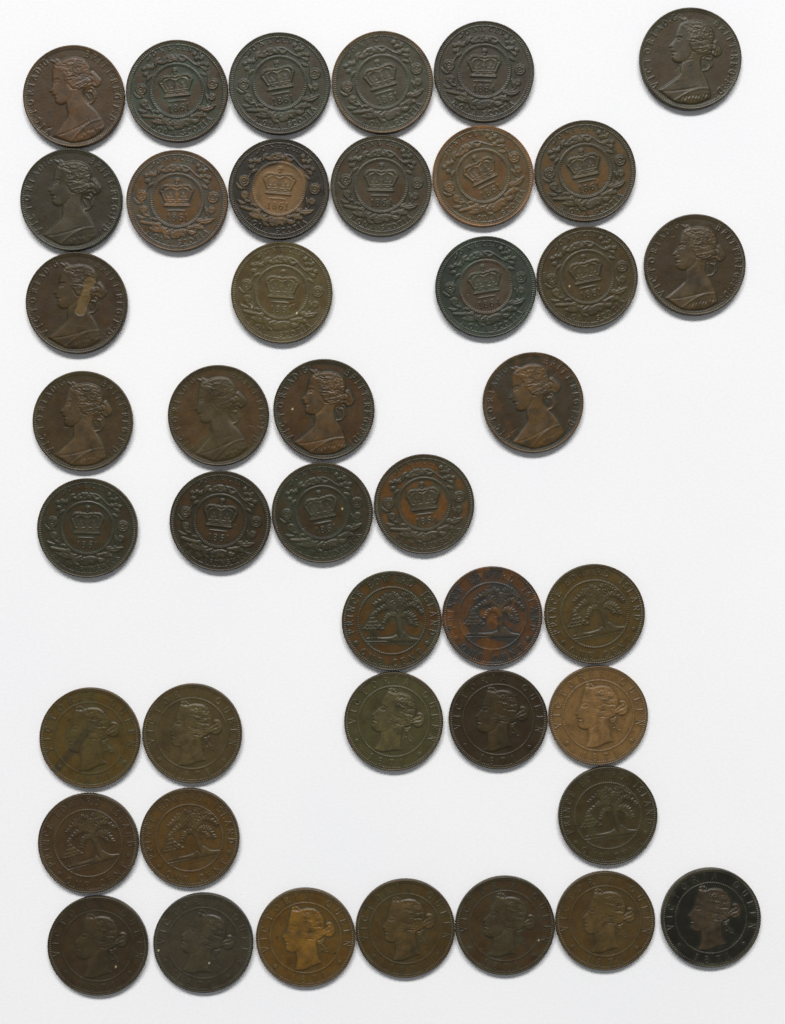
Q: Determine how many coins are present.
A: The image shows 43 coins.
